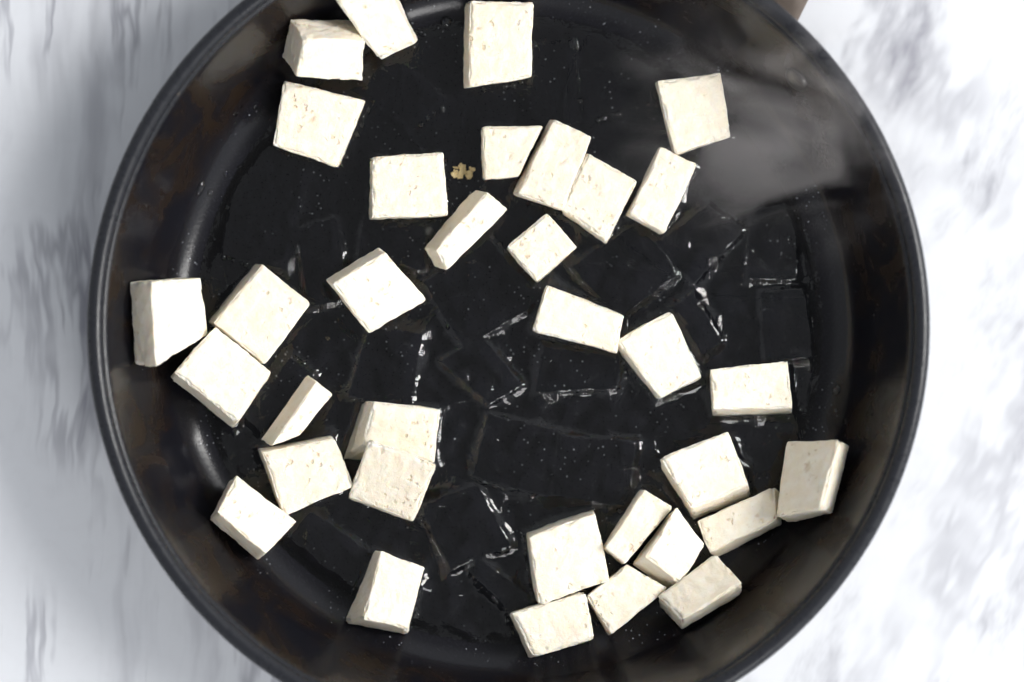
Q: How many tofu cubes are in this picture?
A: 34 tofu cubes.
